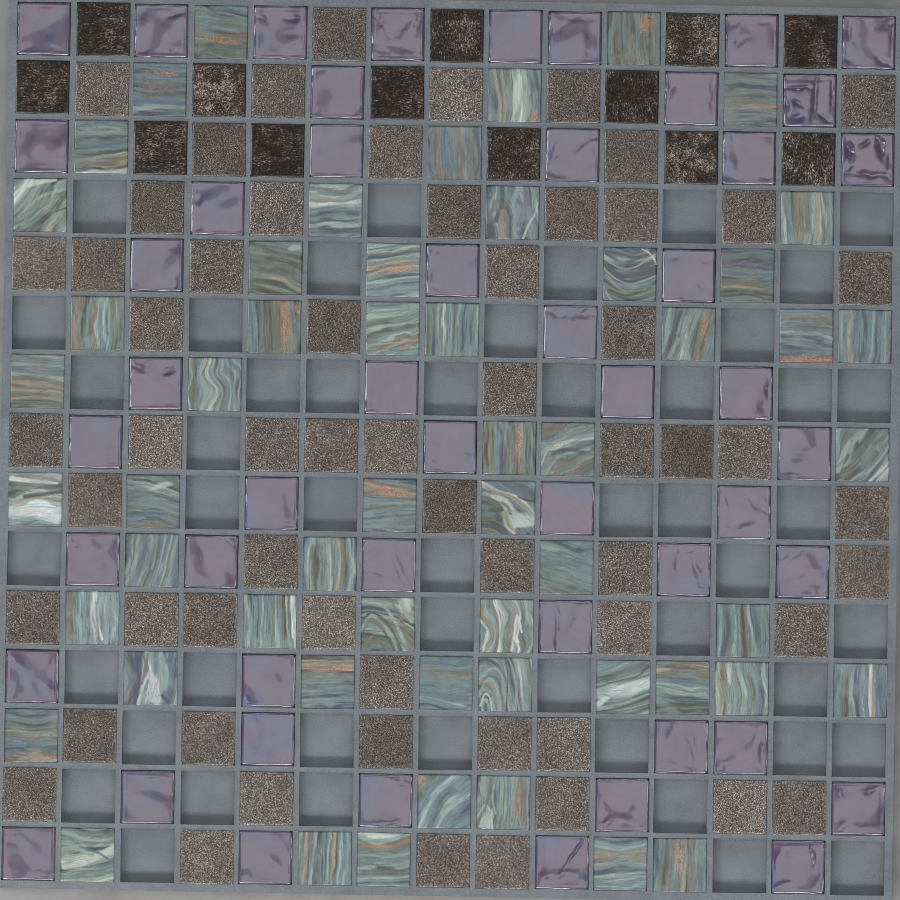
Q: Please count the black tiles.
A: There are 13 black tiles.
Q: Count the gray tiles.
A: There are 59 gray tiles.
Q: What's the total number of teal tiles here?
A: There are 55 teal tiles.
